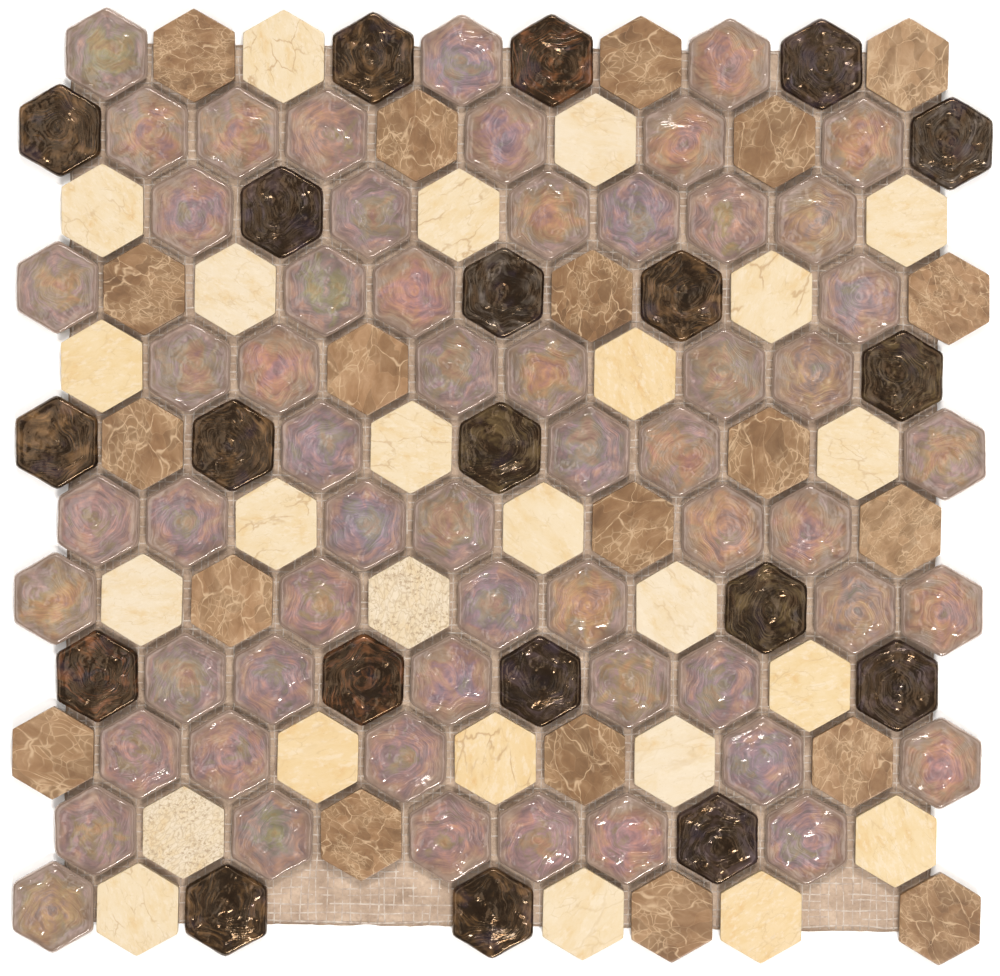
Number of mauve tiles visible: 58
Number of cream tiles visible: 25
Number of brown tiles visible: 20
